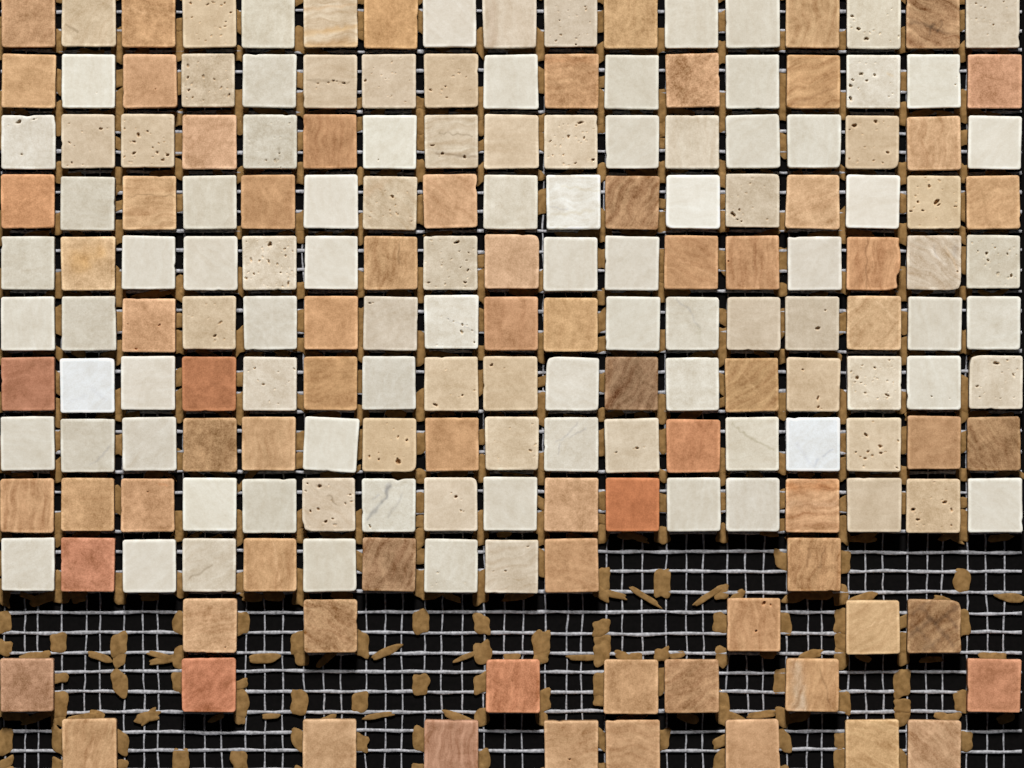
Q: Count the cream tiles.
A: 109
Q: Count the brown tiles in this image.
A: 75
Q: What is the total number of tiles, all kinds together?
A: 184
